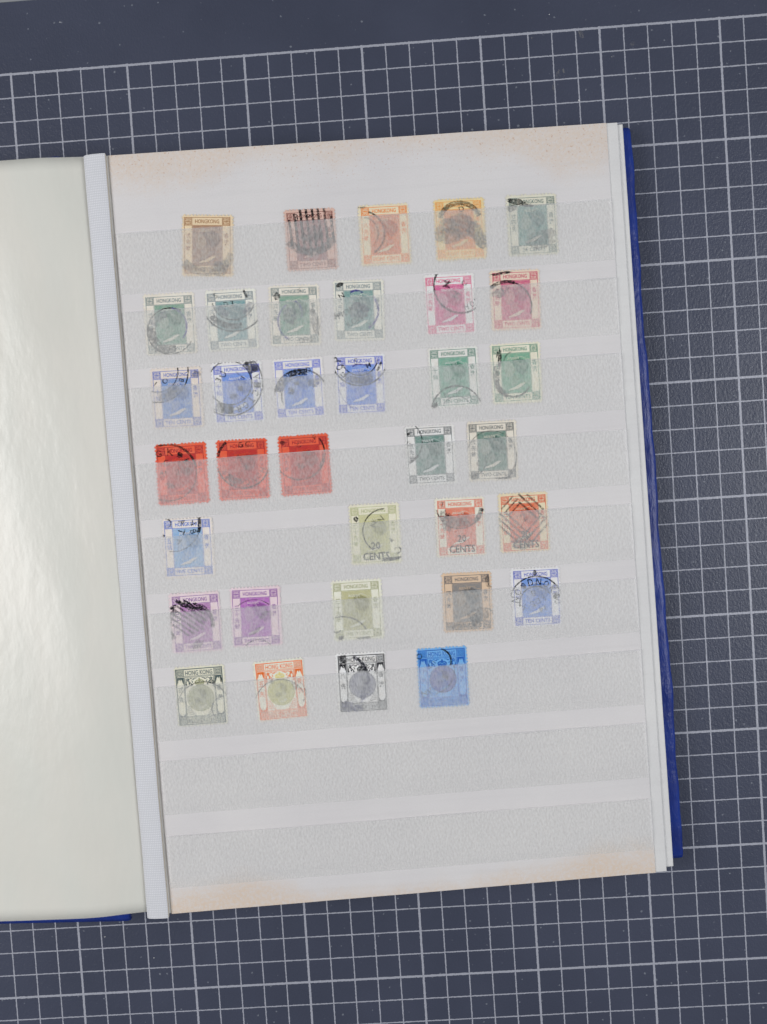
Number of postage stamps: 35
